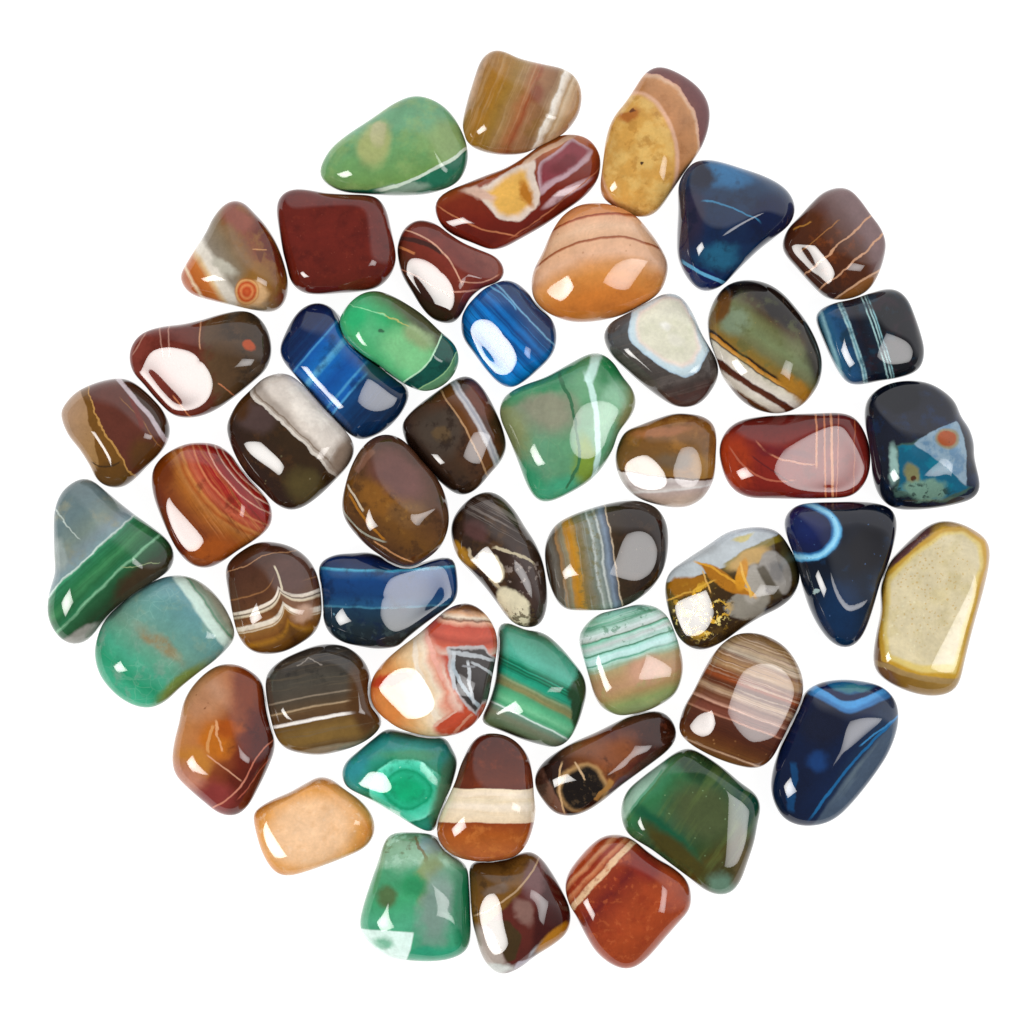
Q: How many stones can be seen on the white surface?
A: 50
